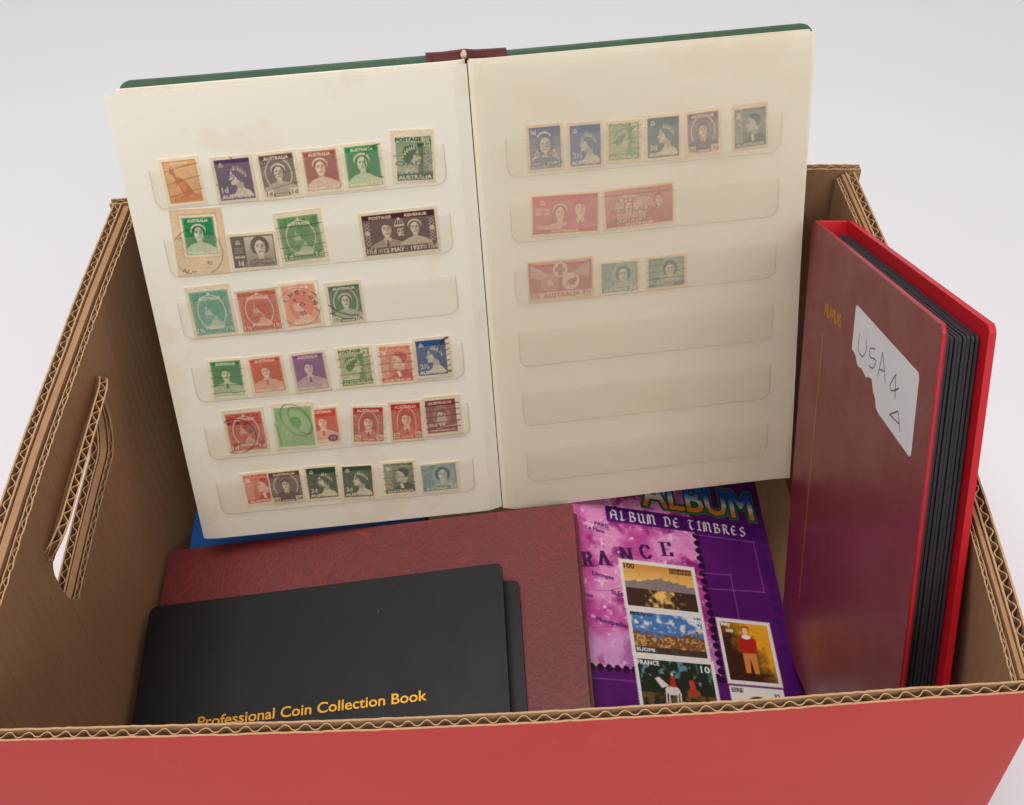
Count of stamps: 43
